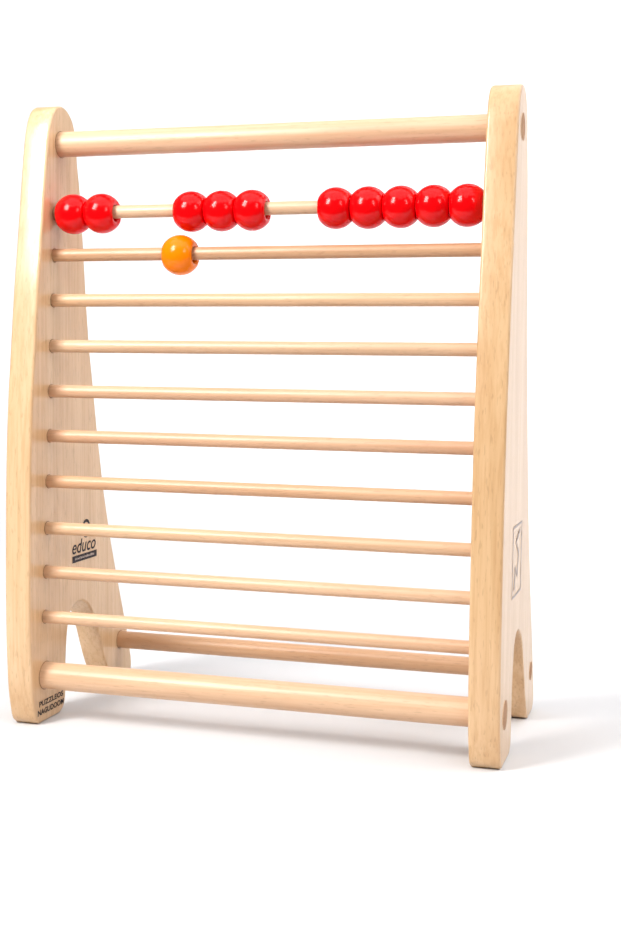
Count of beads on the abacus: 11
